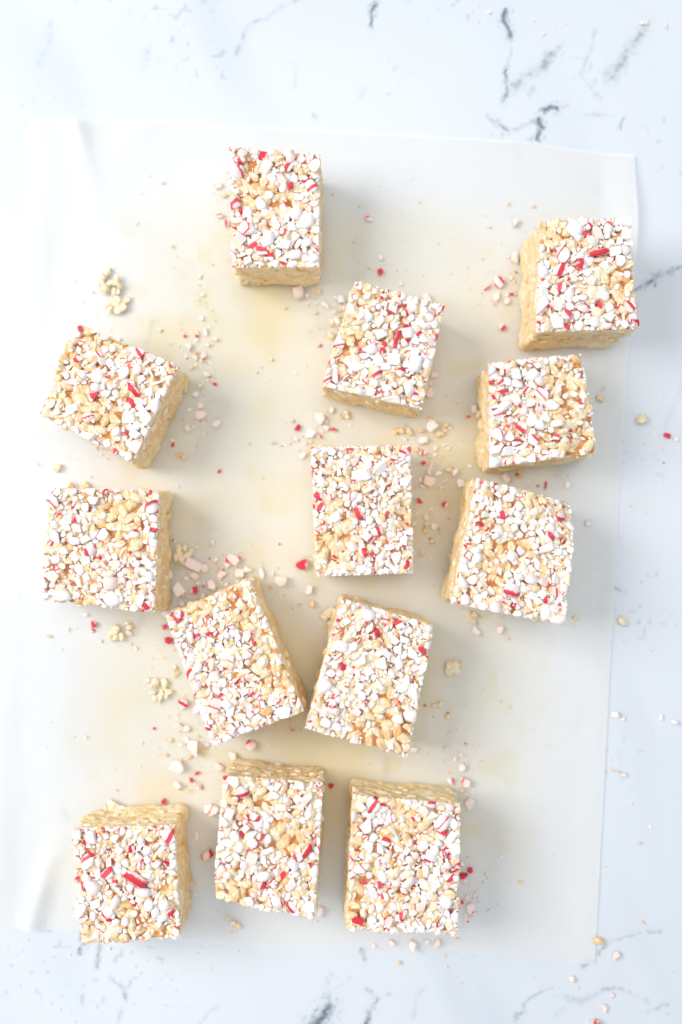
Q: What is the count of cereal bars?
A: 13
